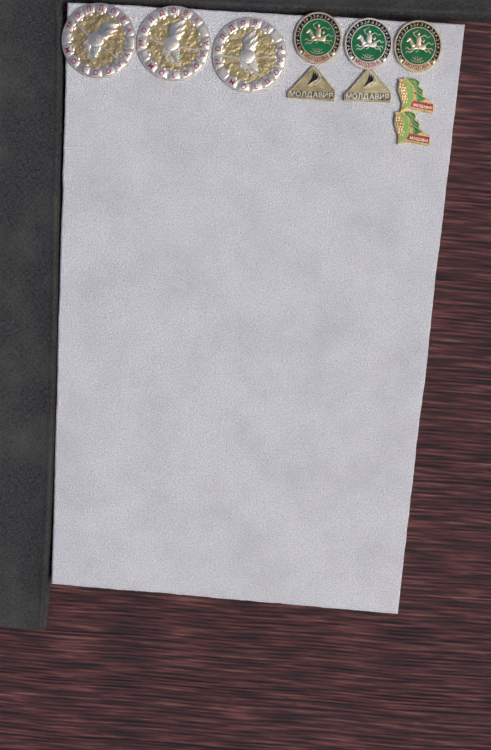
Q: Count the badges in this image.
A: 10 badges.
